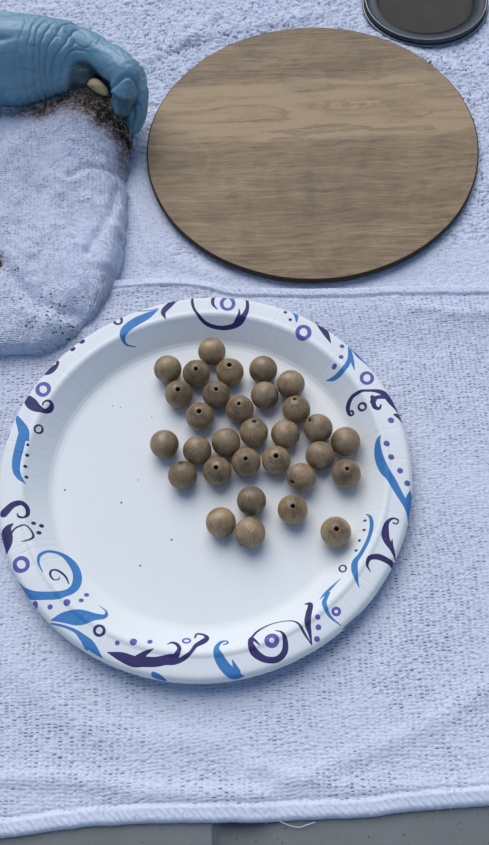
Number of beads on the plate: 31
